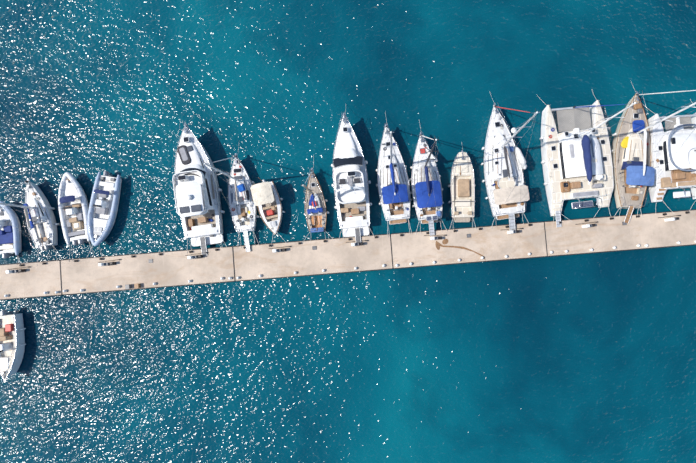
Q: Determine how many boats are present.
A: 17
